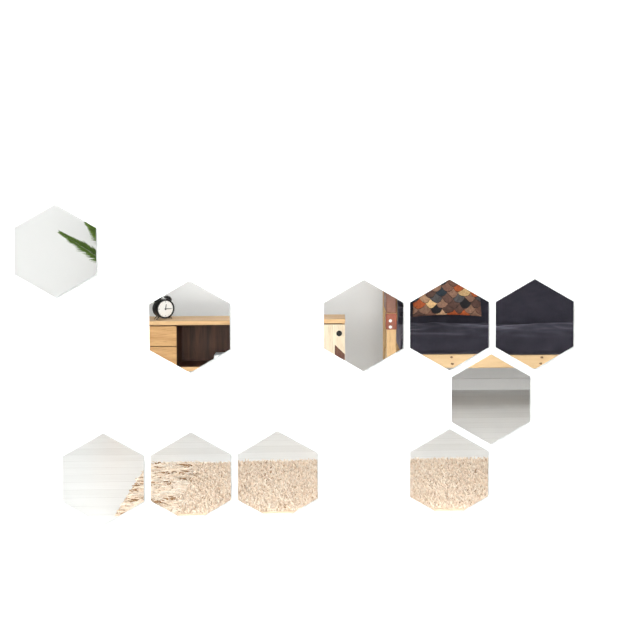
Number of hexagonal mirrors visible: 10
